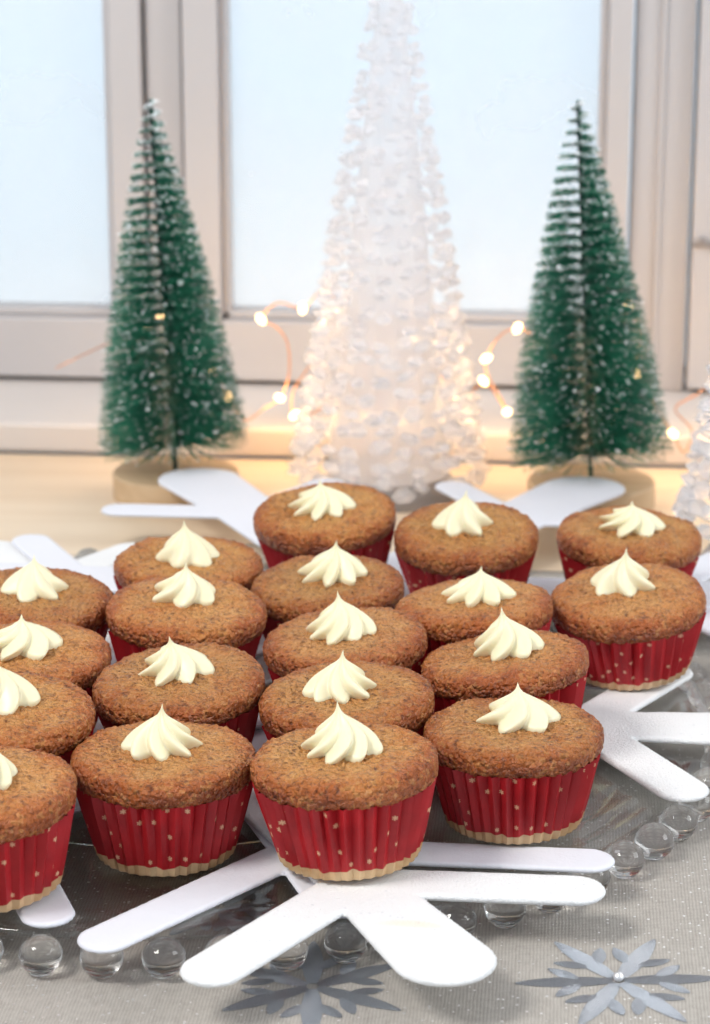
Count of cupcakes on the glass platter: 19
